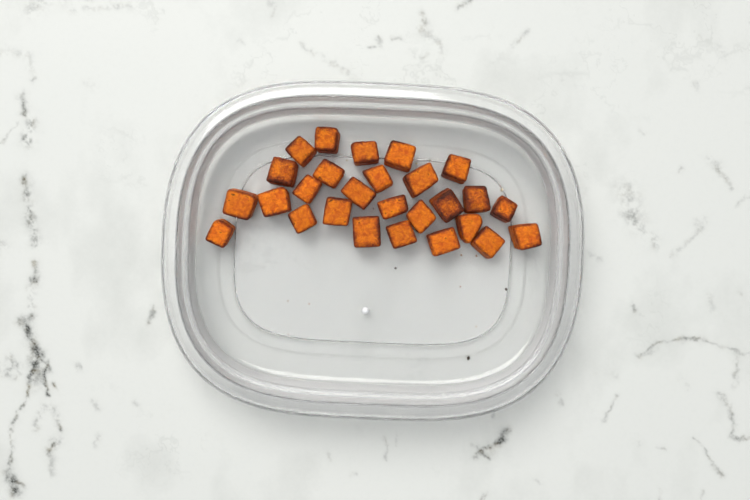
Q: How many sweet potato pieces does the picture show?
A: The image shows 27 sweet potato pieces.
